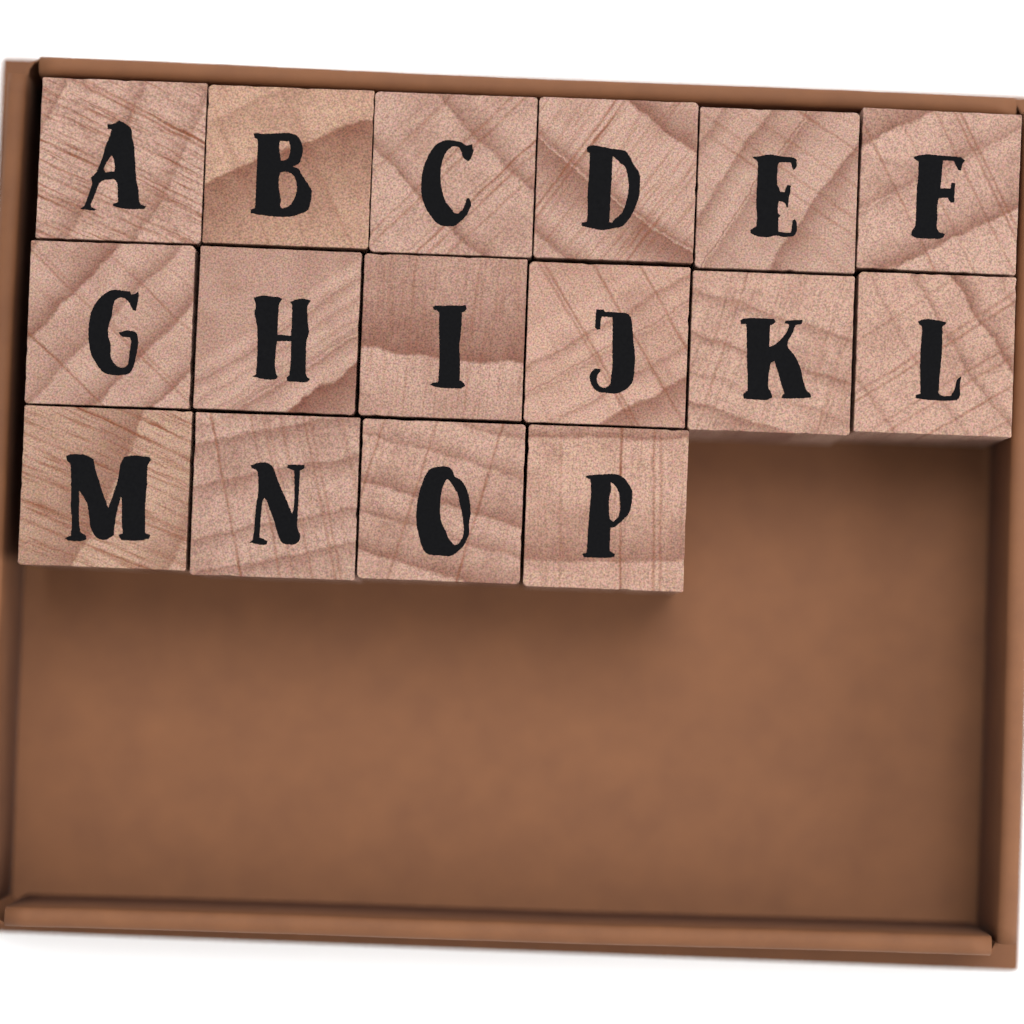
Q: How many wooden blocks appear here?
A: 16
